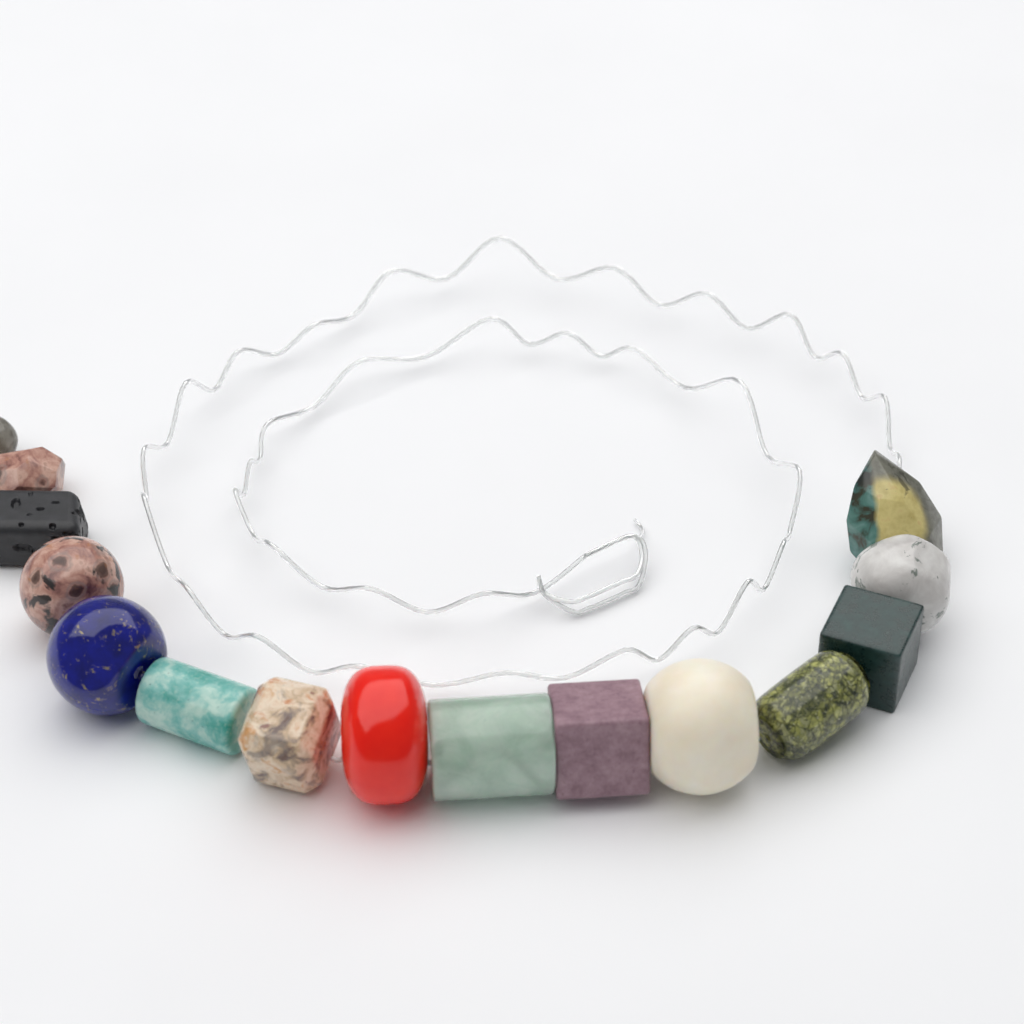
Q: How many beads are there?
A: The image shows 15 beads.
